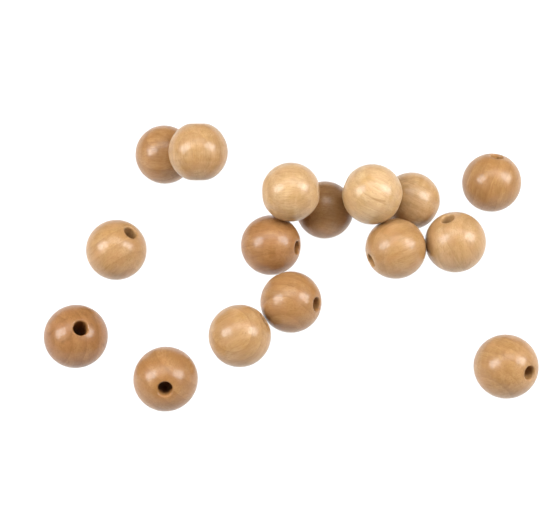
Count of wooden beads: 16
